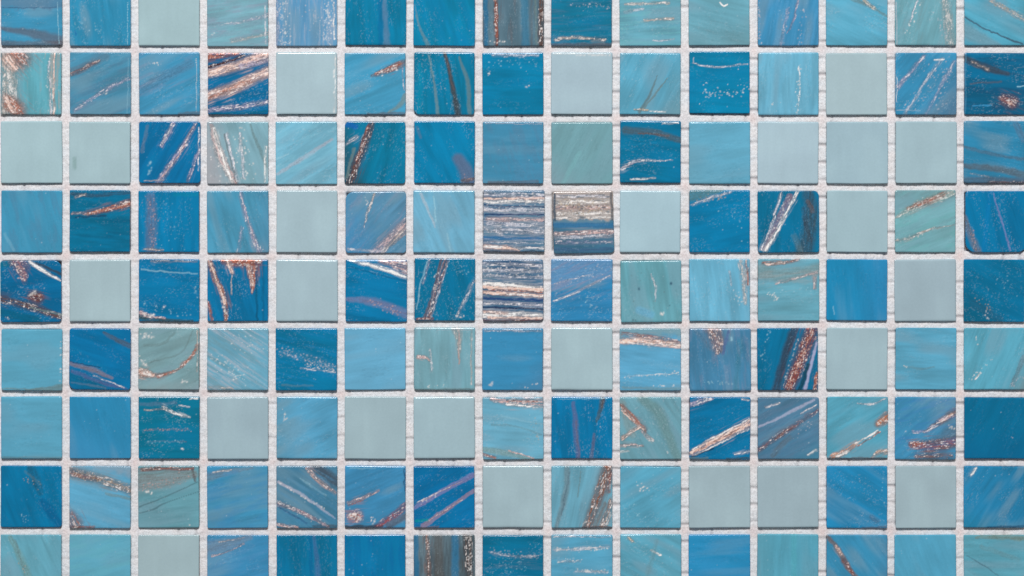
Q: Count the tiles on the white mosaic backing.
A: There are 135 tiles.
